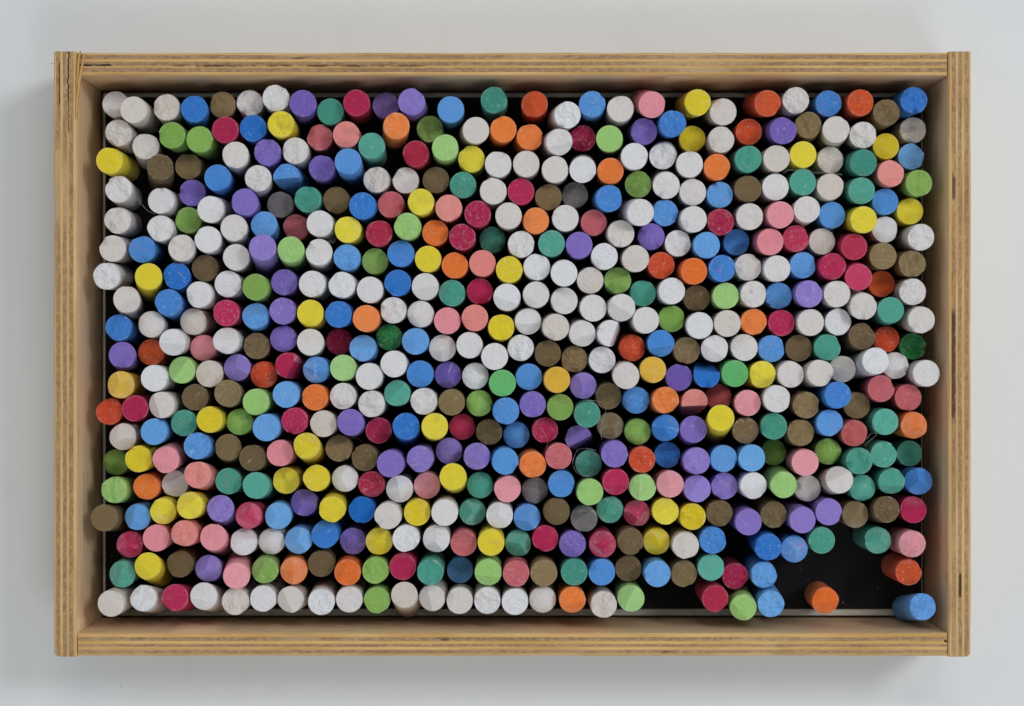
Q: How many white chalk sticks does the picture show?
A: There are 157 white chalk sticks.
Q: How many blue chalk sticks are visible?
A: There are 72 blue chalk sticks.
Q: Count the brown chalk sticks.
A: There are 45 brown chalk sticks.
